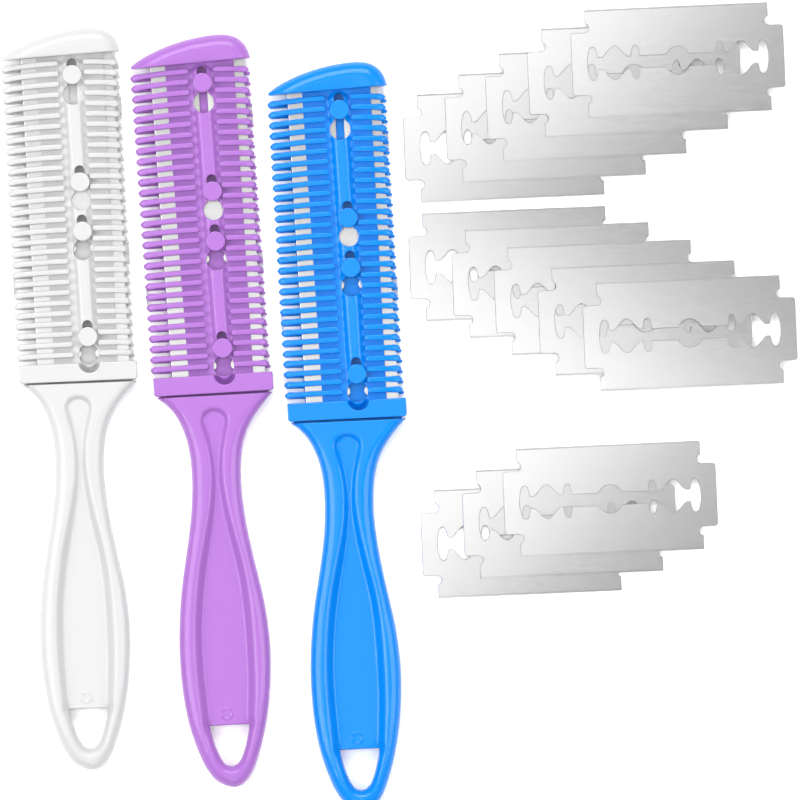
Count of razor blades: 13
